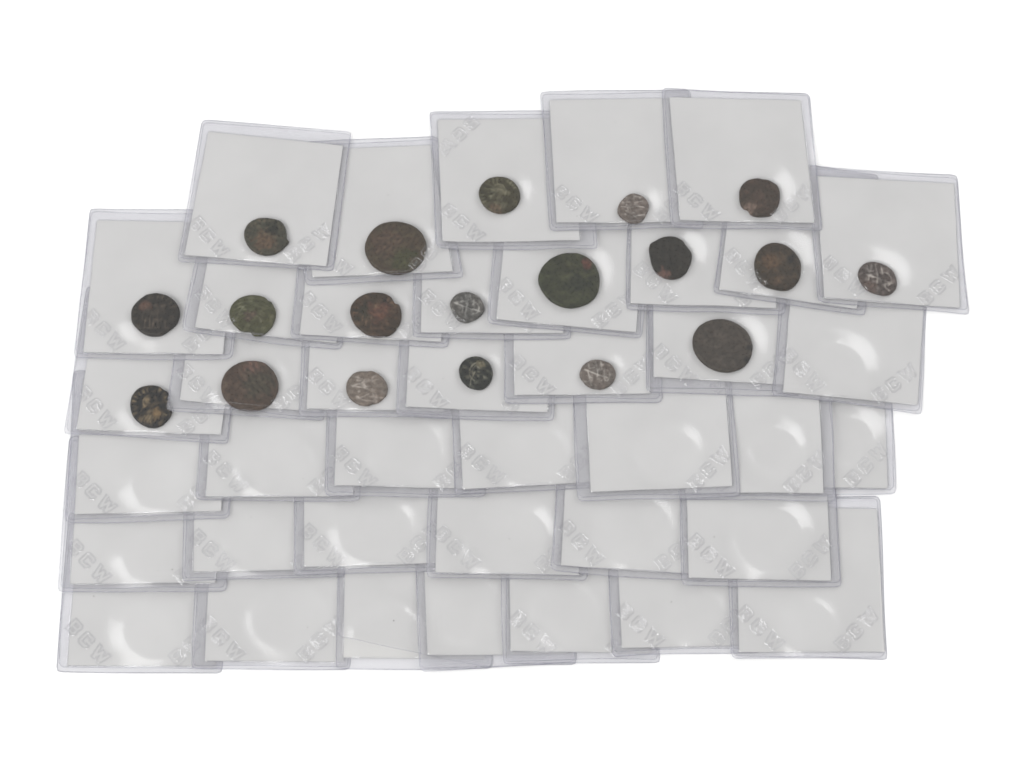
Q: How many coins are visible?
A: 19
